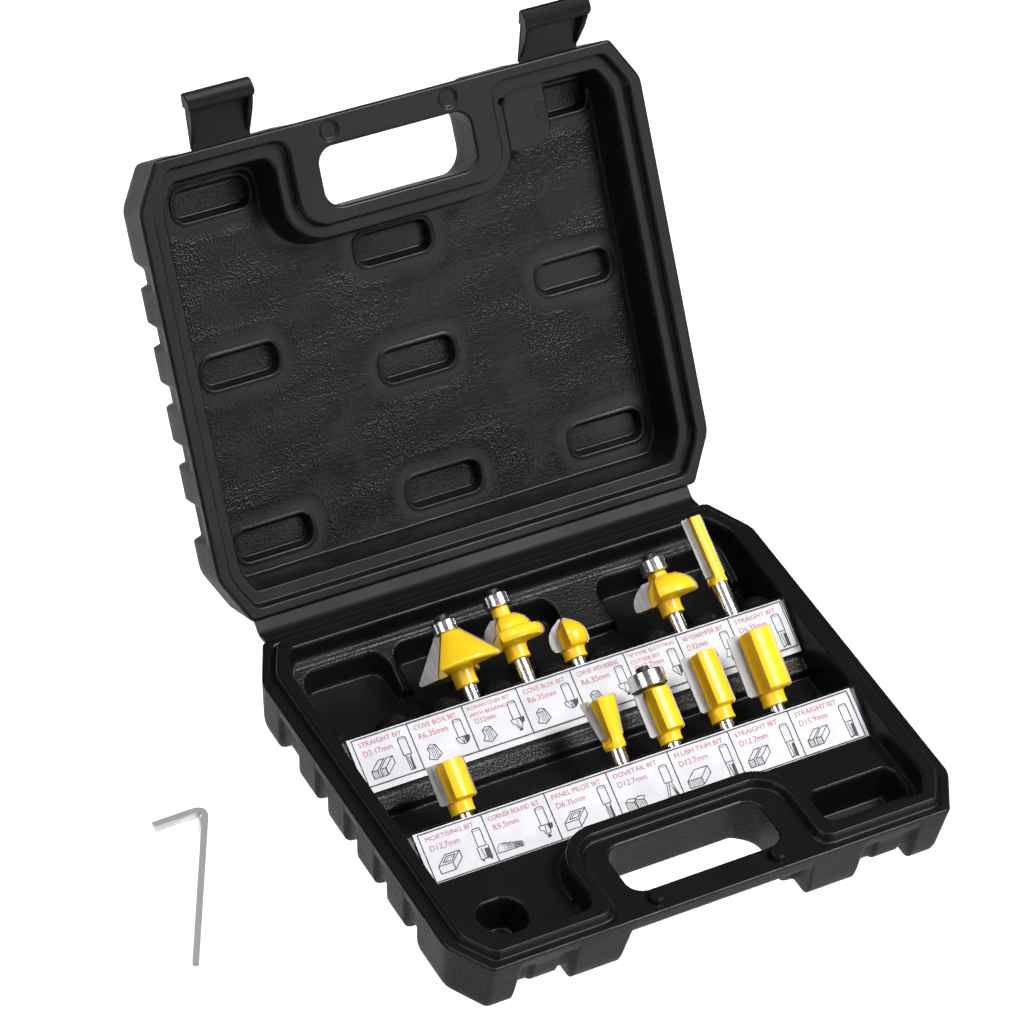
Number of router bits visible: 10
